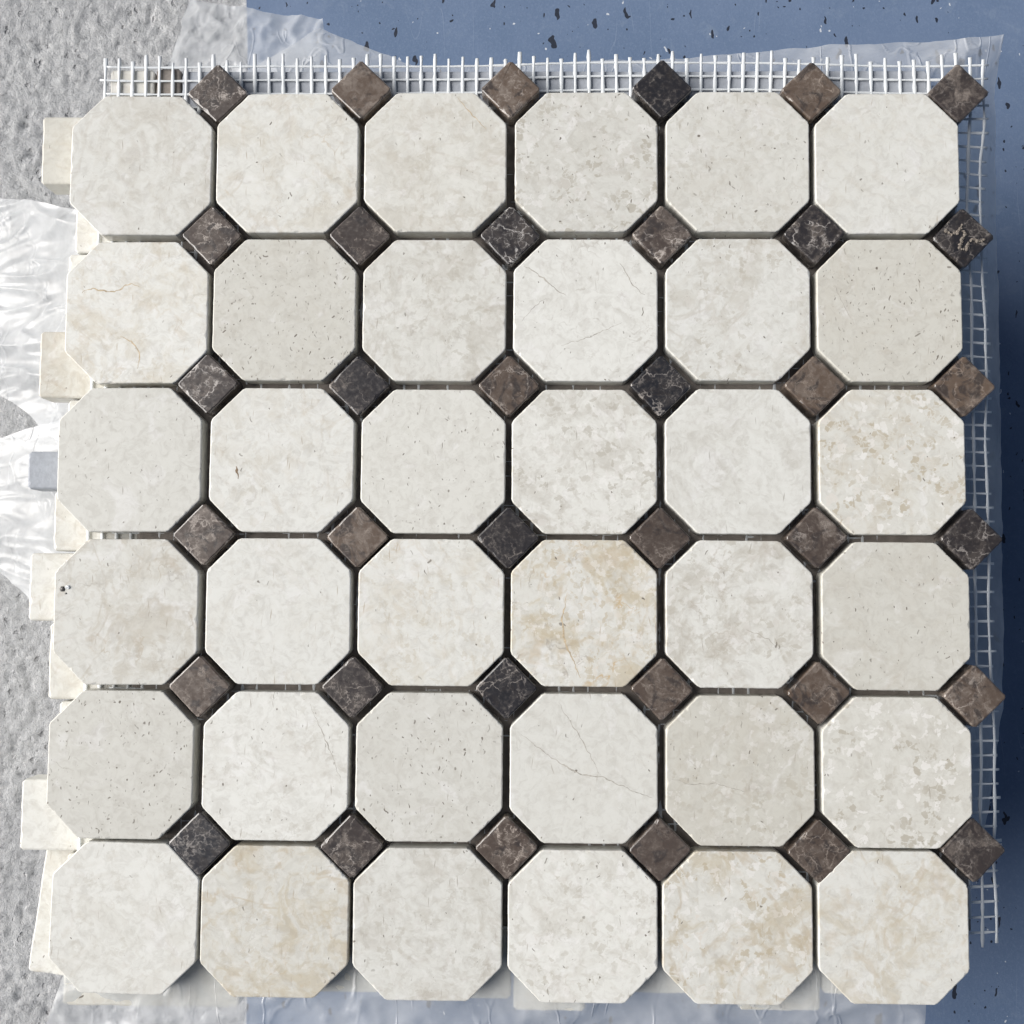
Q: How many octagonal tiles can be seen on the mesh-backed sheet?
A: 36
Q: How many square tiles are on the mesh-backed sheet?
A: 36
